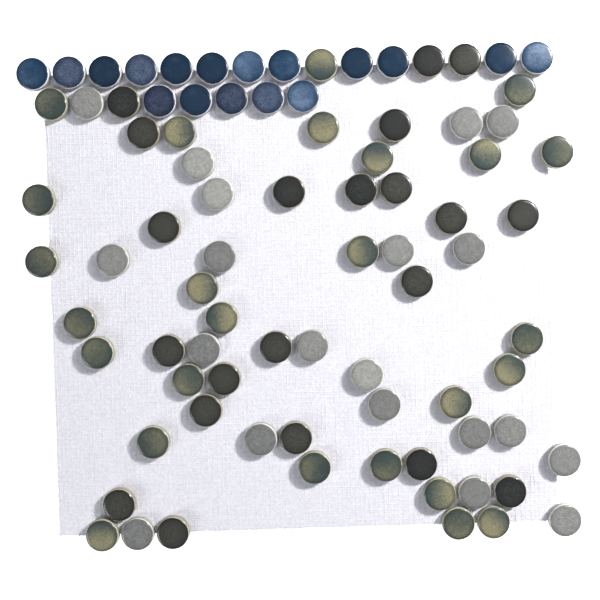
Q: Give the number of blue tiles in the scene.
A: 17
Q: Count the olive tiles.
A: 26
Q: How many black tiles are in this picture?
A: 21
